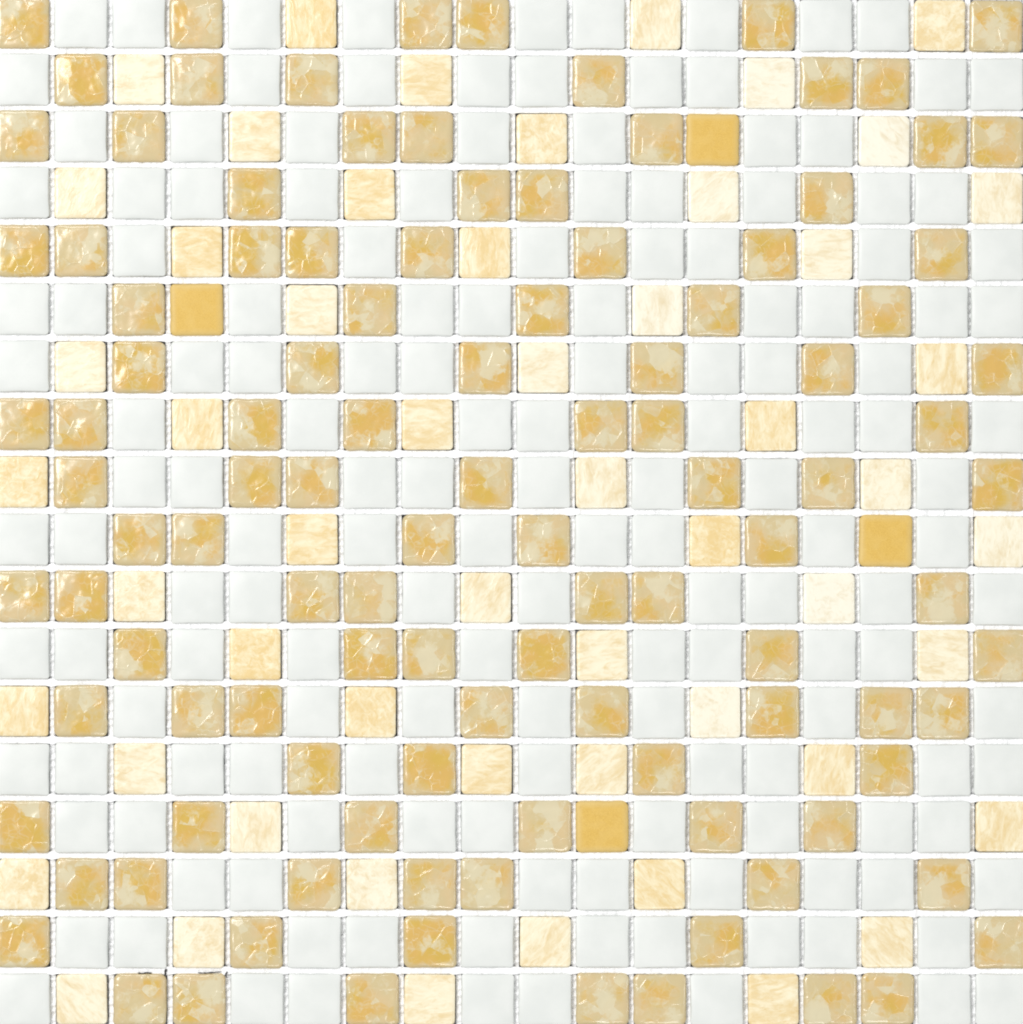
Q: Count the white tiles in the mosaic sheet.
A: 155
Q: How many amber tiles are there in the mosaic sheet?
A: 115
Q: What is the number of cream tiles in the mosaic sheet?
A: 54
